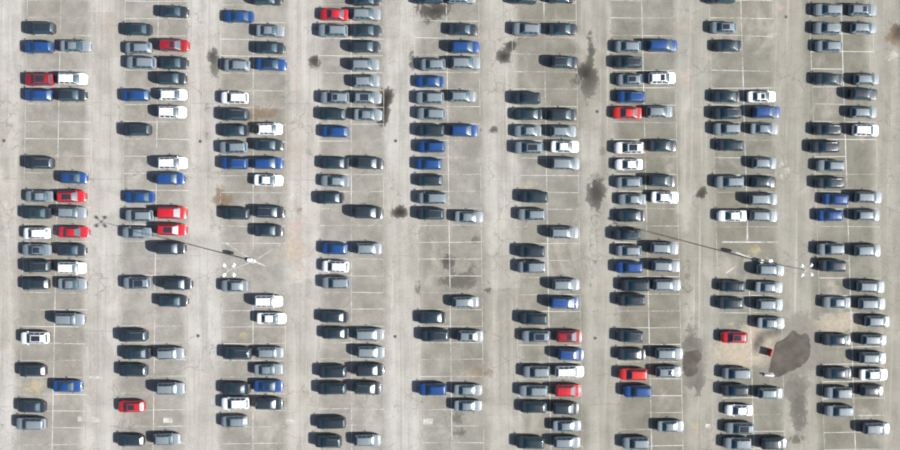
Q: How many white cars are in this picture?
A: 25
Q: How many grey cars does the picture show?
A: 110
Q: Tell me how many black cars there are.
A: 96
